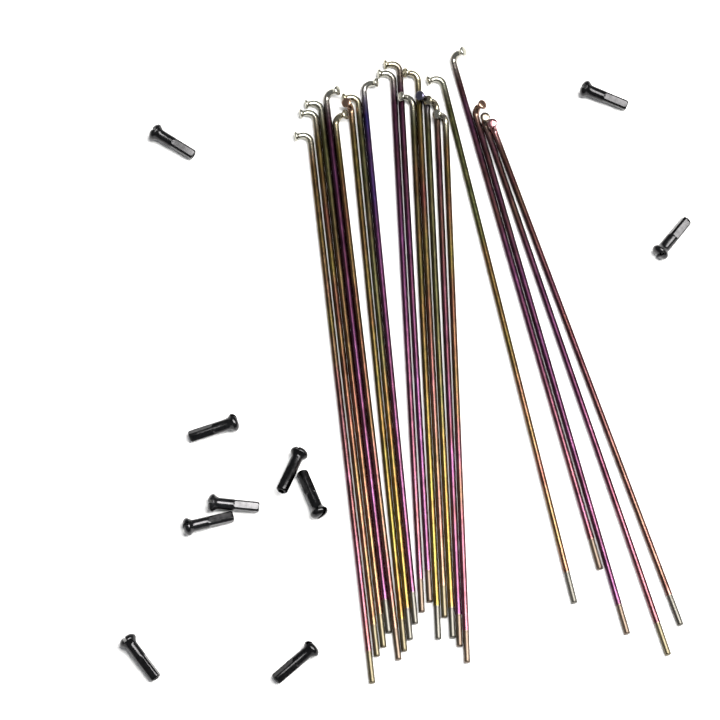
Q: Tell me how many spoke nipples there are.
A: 10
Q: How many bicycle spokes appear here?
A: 20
